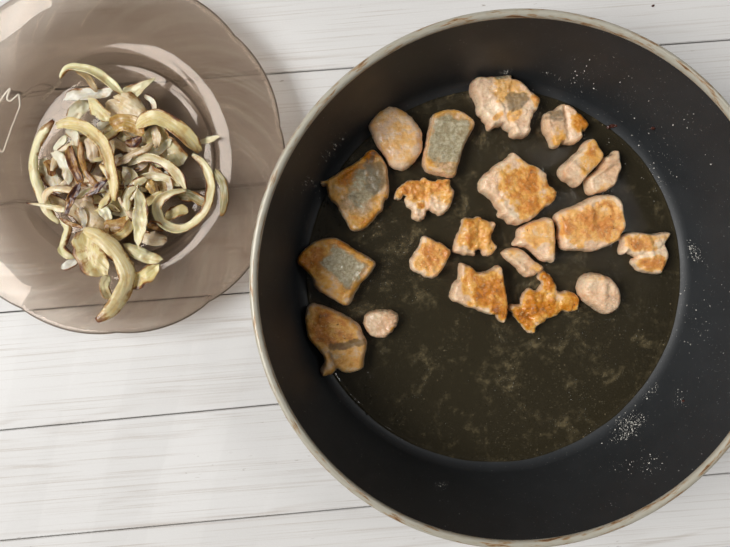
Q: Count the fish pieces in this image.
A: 21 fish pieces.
